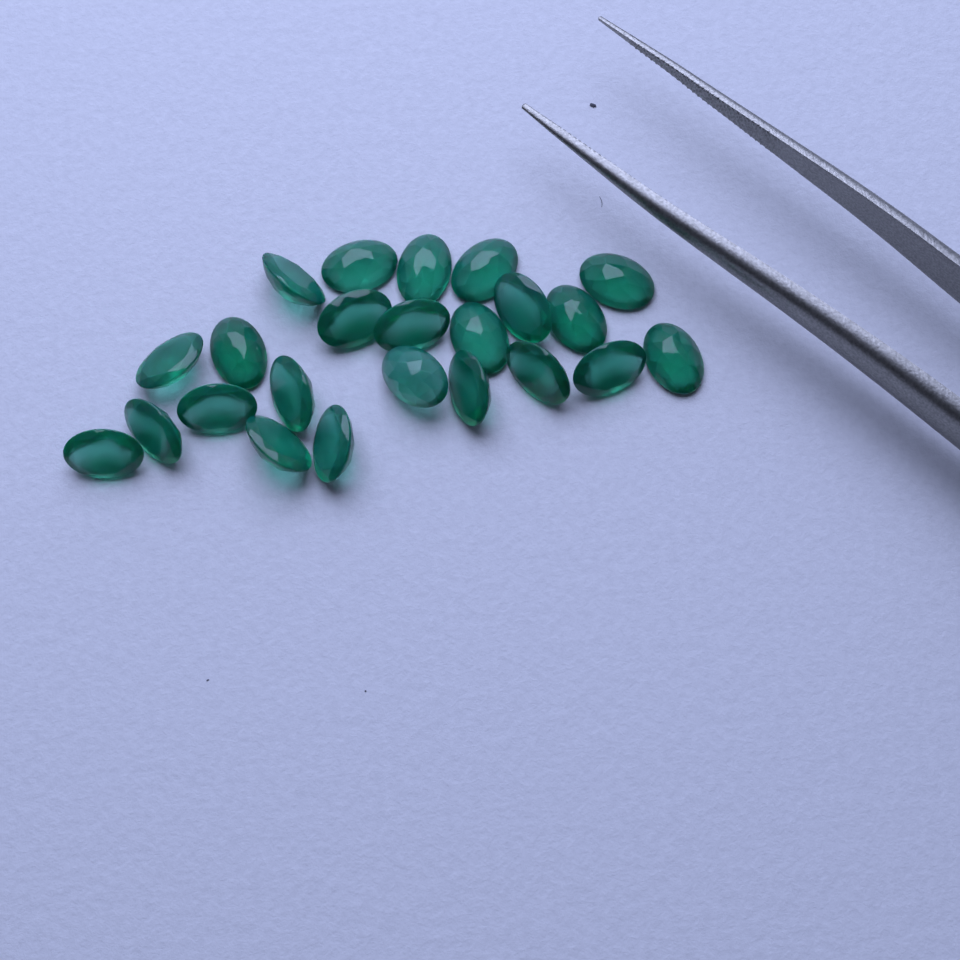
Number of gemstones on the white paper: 23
